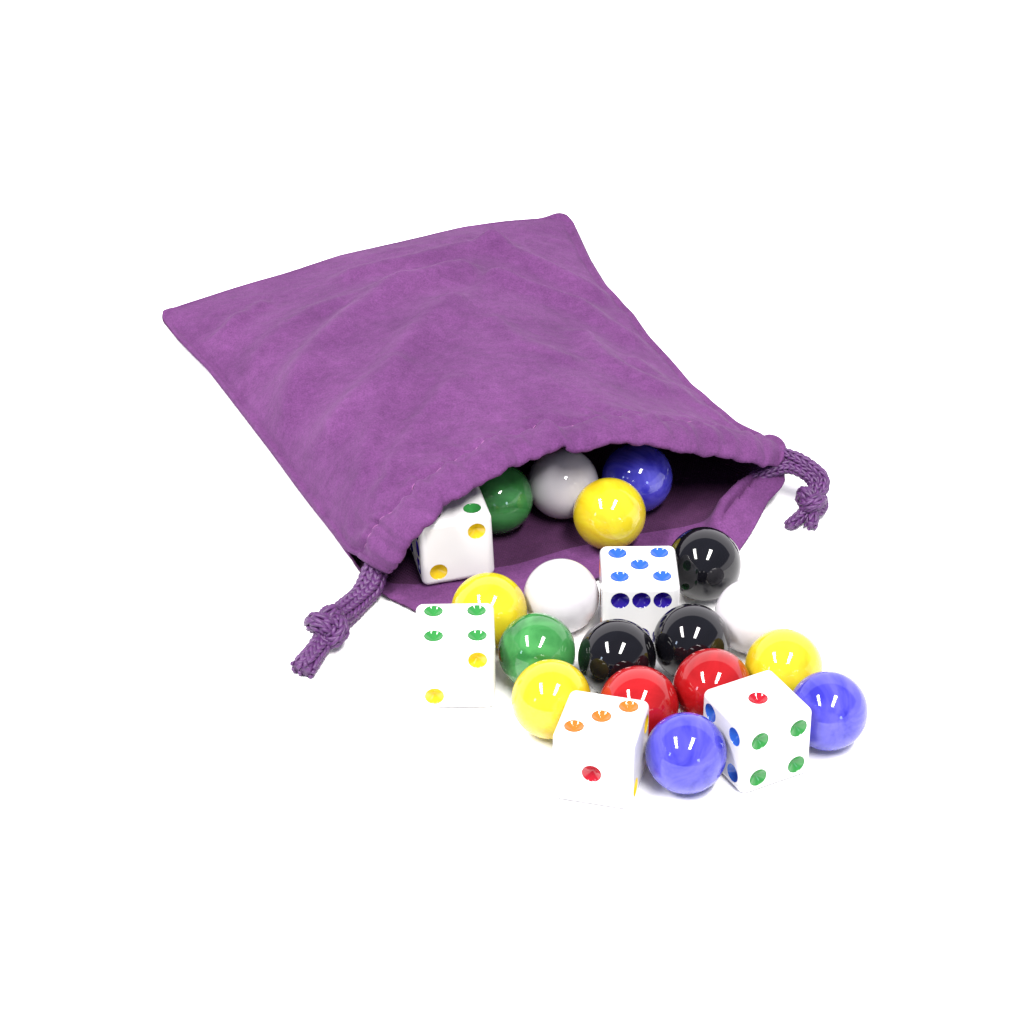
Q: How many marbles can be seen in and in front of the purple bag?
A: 17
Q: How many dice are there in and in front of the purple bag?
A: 5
